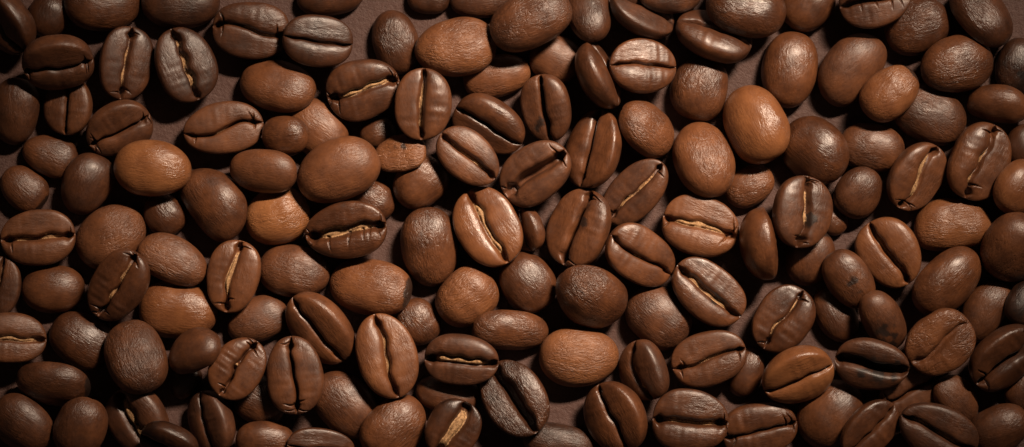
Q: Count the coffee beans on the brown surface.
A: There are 157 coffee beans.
